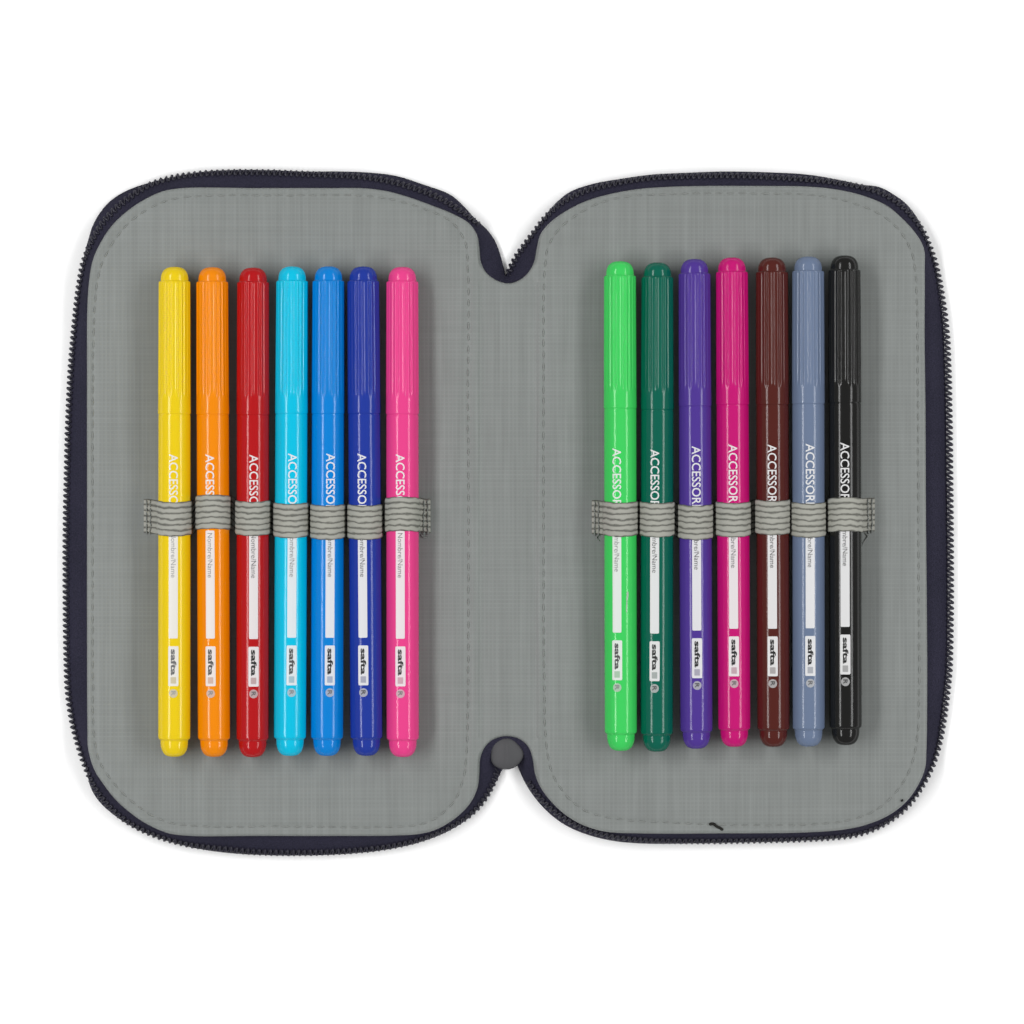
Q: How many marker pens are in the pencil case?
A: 14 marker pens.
